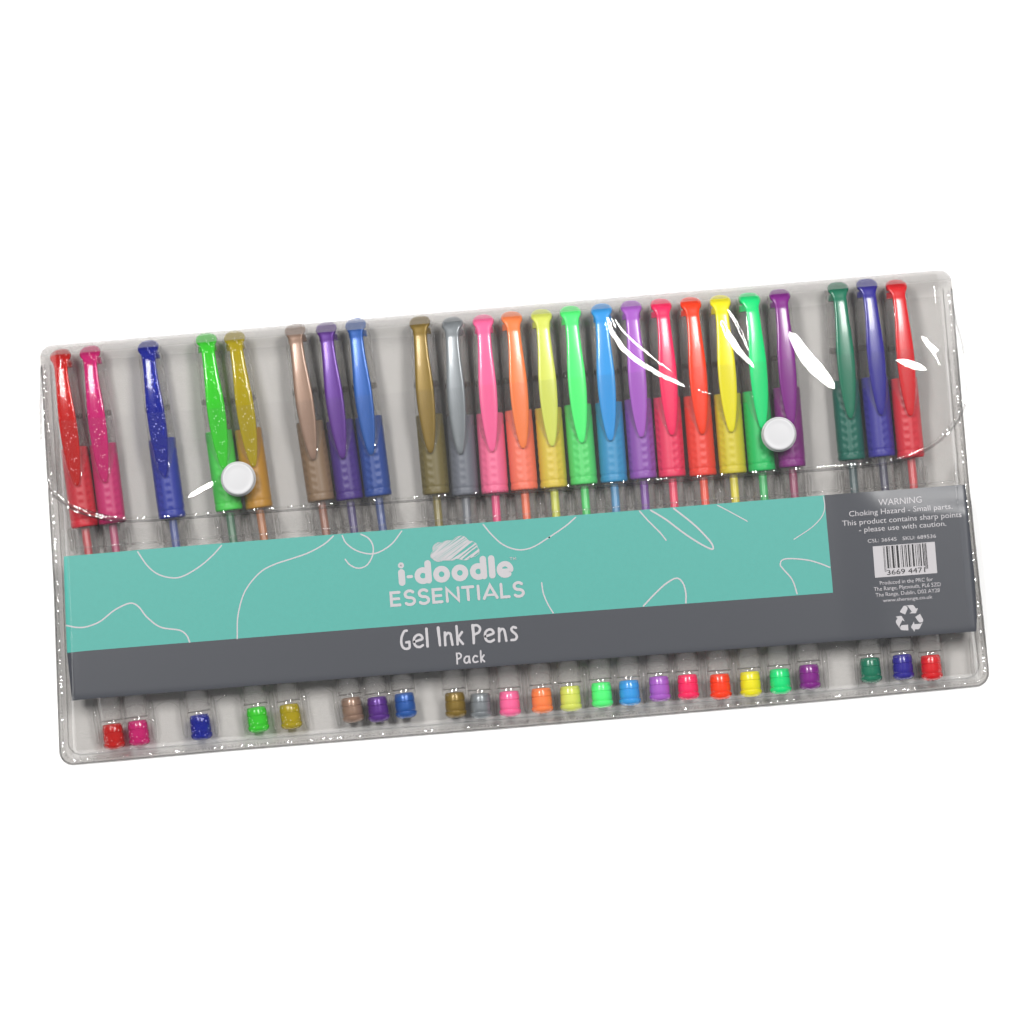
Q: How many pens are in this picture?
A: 24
